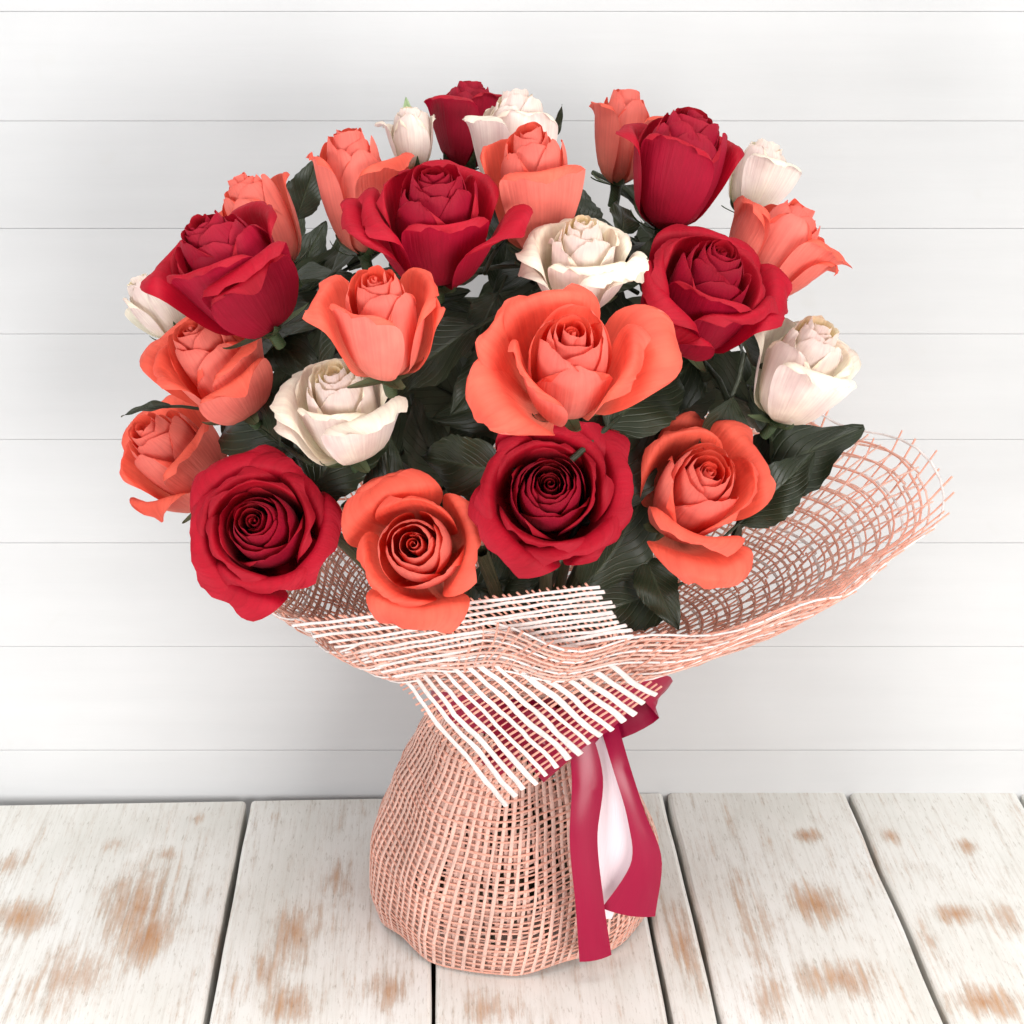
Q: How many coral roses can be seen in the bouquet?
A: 11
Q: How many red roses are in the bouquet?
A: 7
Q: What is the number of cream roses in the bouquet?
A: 7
